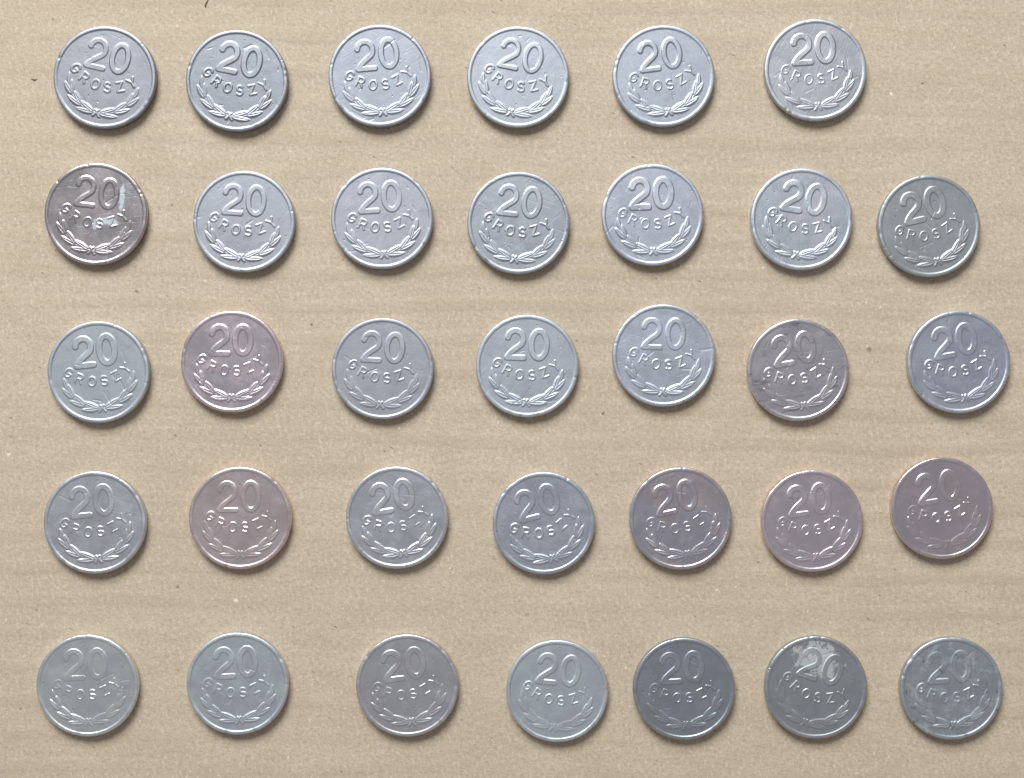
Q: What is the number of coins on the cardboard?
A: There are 34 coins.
